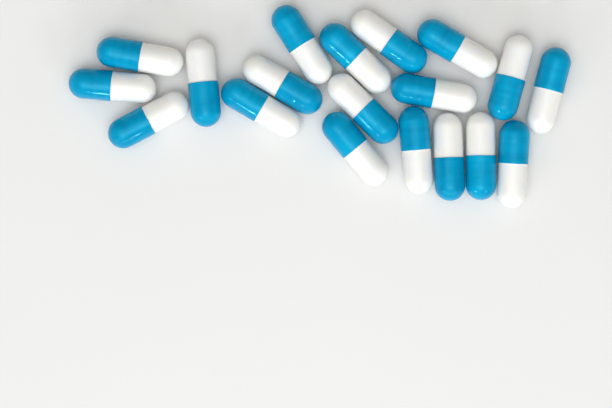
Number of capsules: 19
